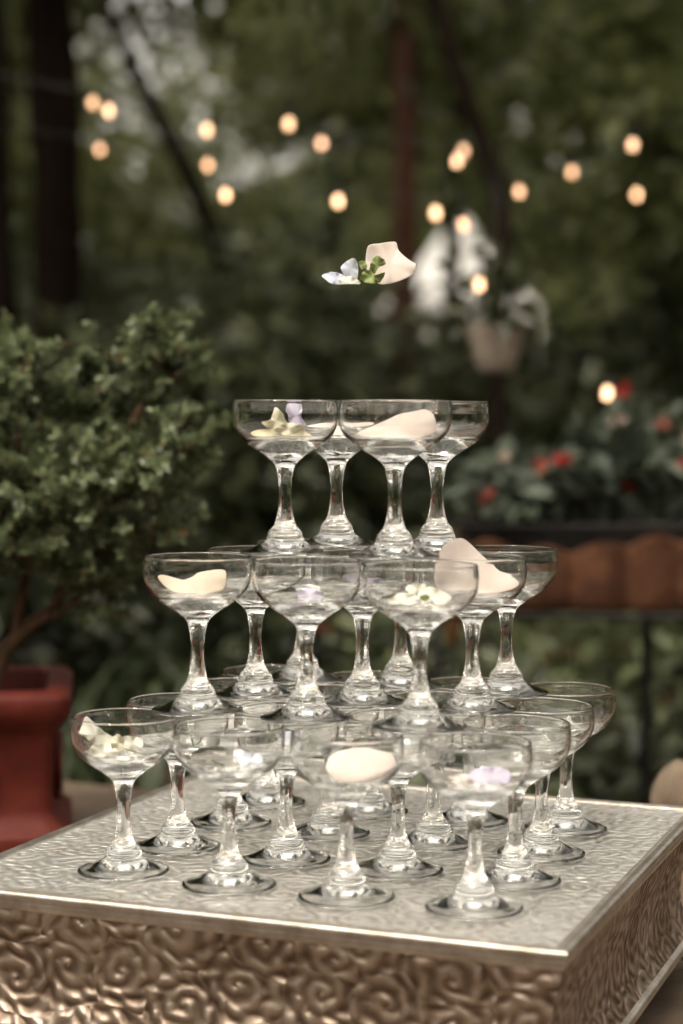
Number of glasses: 29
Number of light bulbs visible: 19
